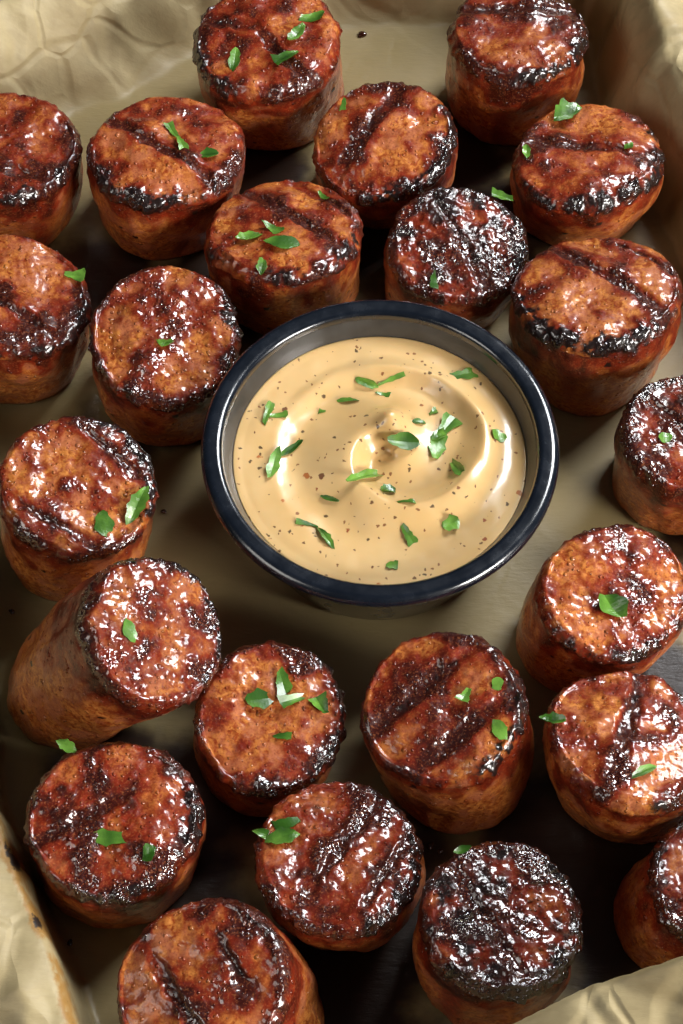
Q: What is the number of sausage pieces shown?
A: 23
